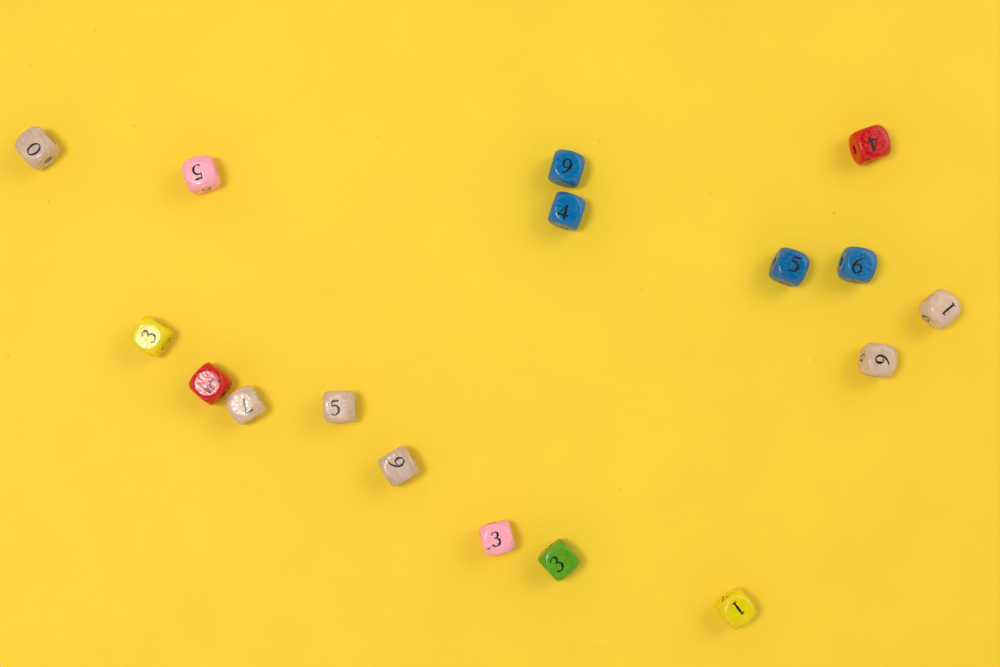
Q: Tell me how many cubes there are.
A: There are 17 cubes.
